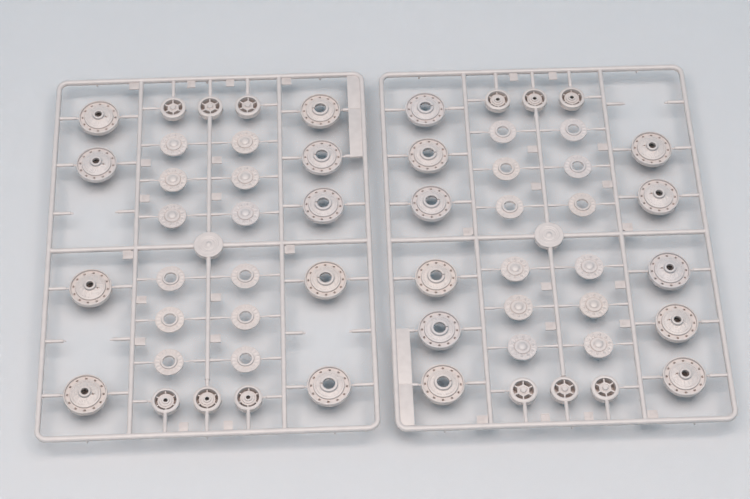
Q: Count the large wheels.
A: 20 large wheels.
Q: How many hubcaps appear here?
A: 12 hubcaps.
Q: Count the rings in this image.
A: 12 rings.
